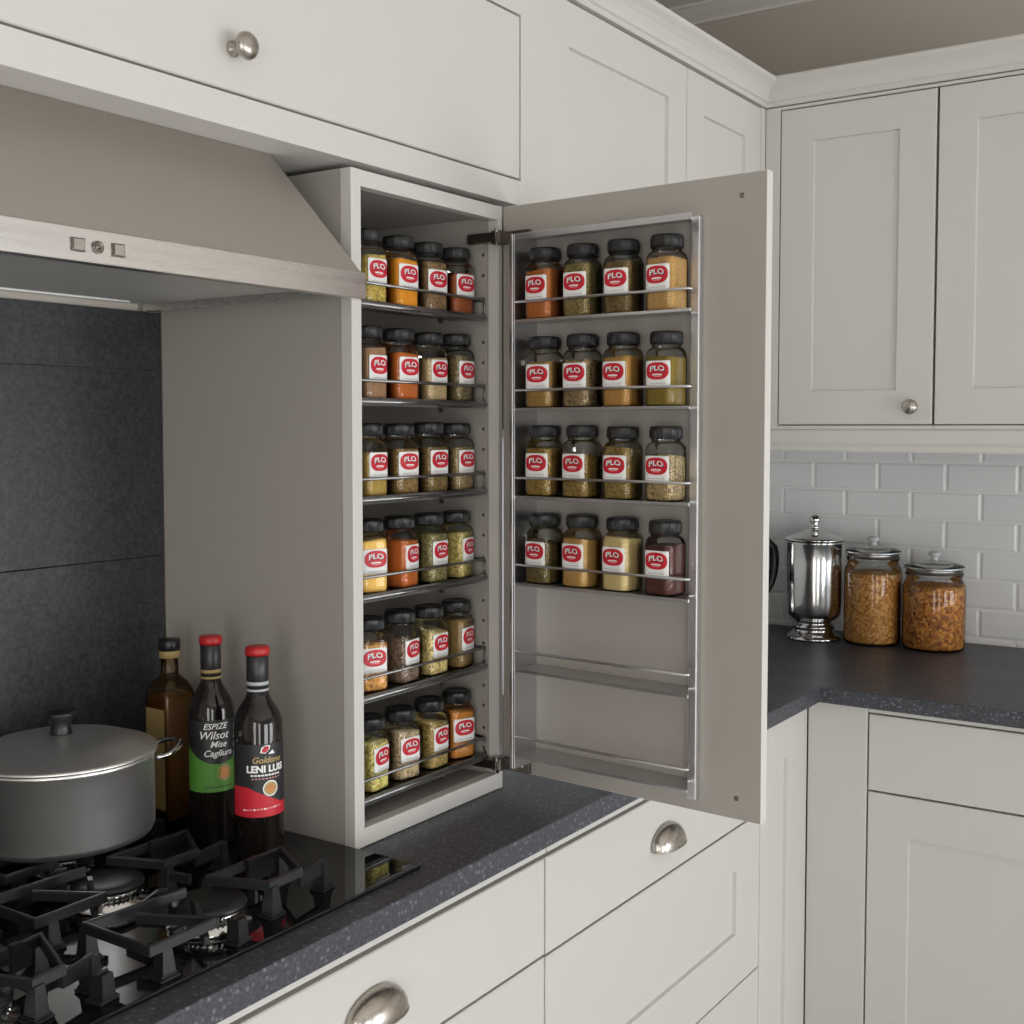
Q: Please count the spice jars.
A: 40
